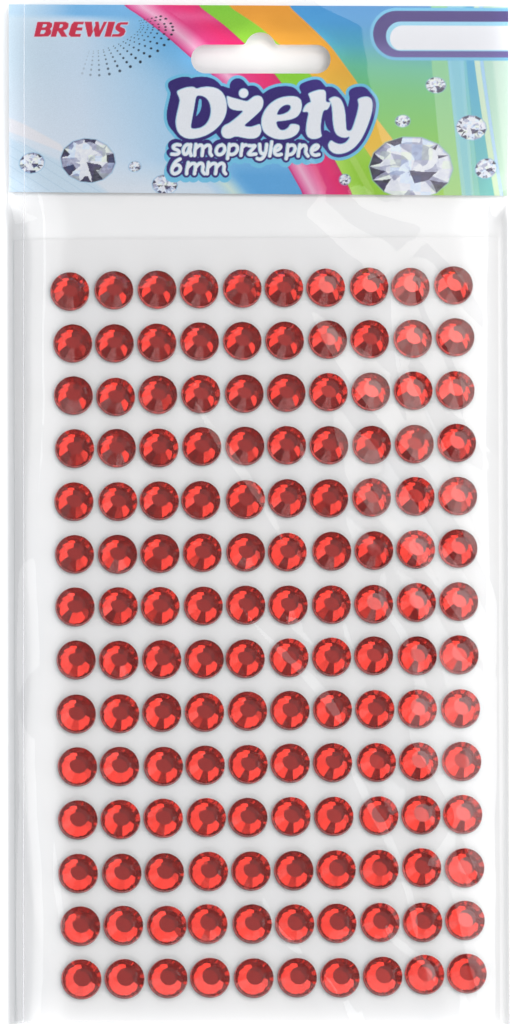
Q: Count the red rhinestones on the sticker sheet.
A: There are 140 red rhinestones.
